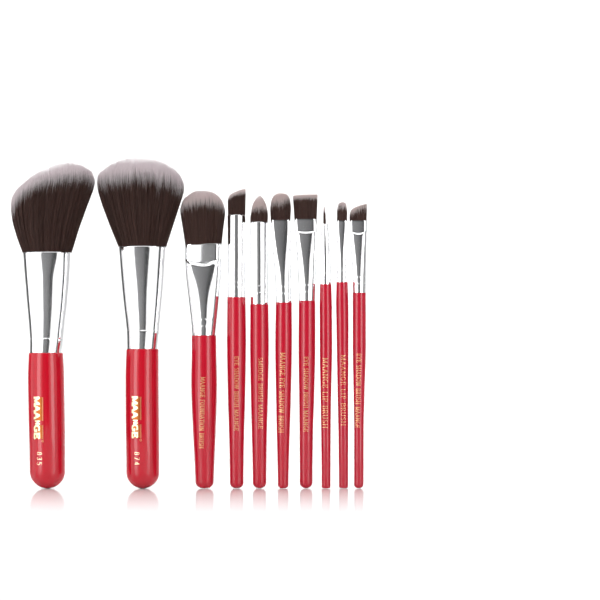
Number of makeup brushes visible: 10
